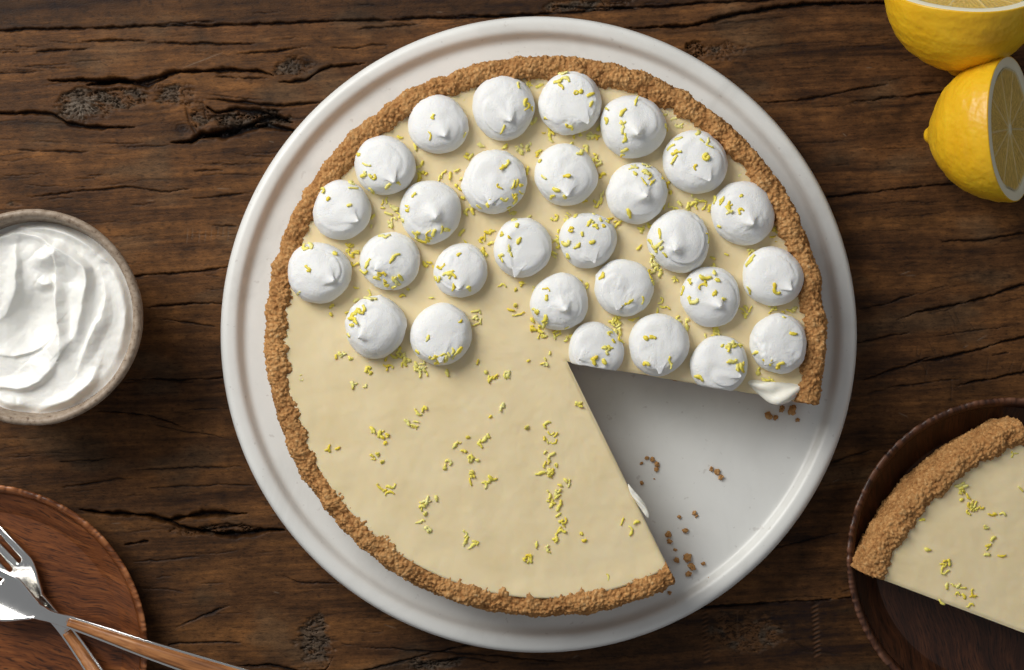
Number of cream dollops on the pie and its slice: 28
